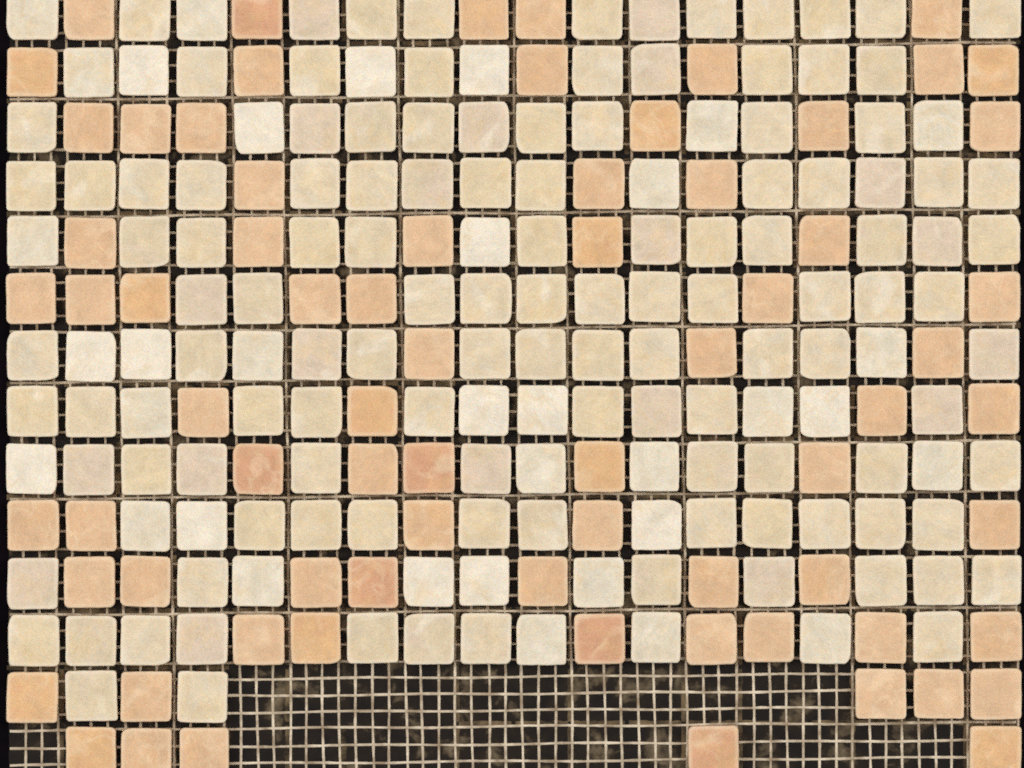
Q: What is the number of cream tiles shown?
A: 155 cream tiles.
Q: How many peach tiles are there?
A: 73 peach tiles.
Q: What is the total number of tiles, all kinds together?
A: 228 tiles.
